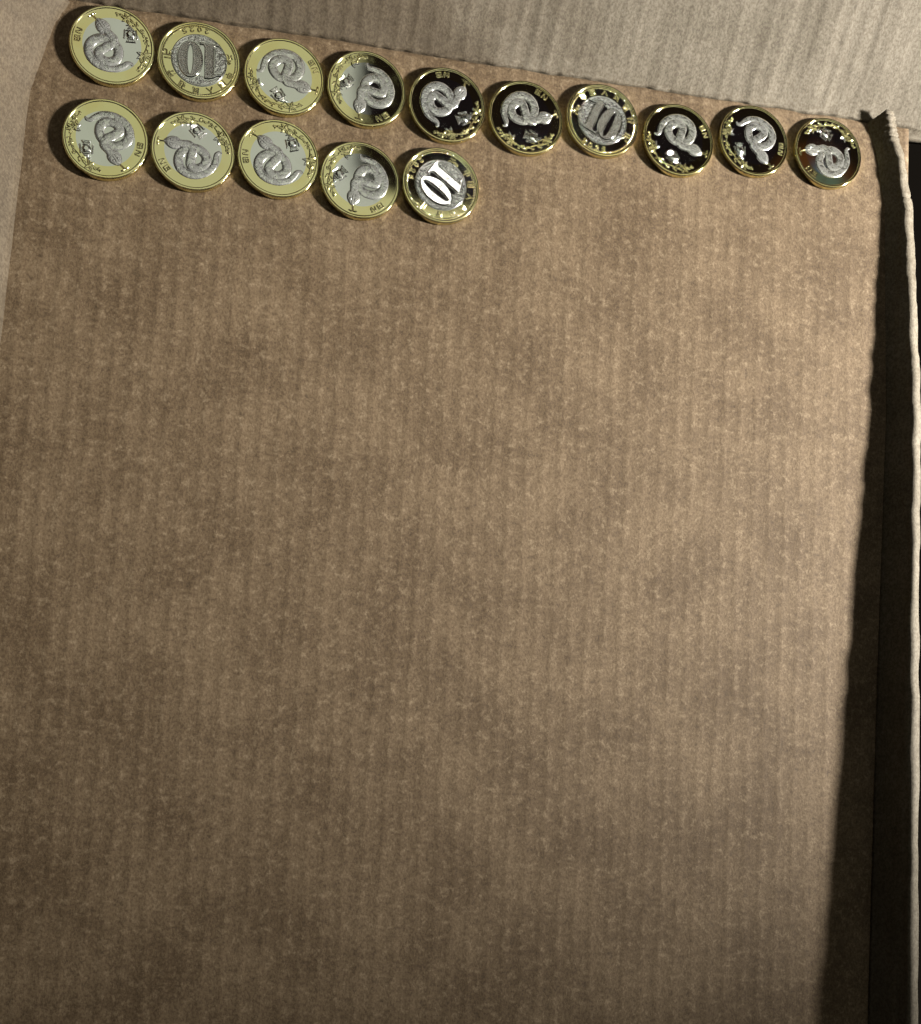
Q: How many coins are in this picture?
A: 15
